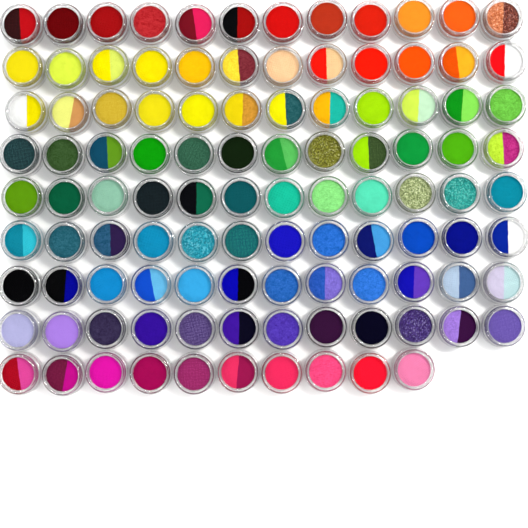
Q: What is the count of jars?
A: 106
